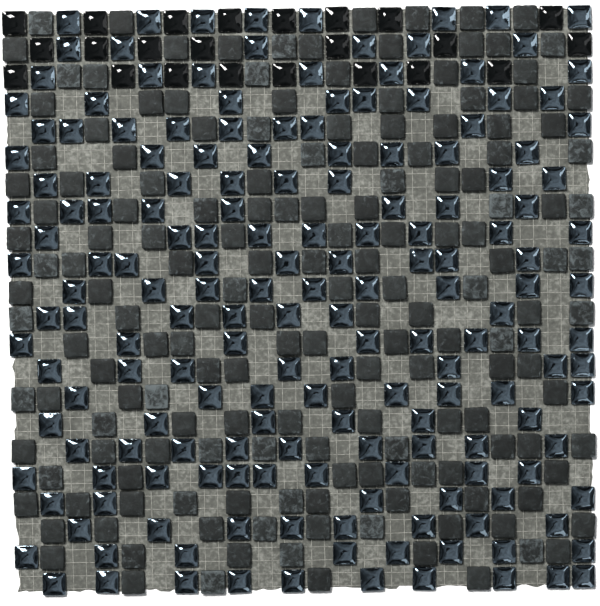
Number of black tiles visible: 23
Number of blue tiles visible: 177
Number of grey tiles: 167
